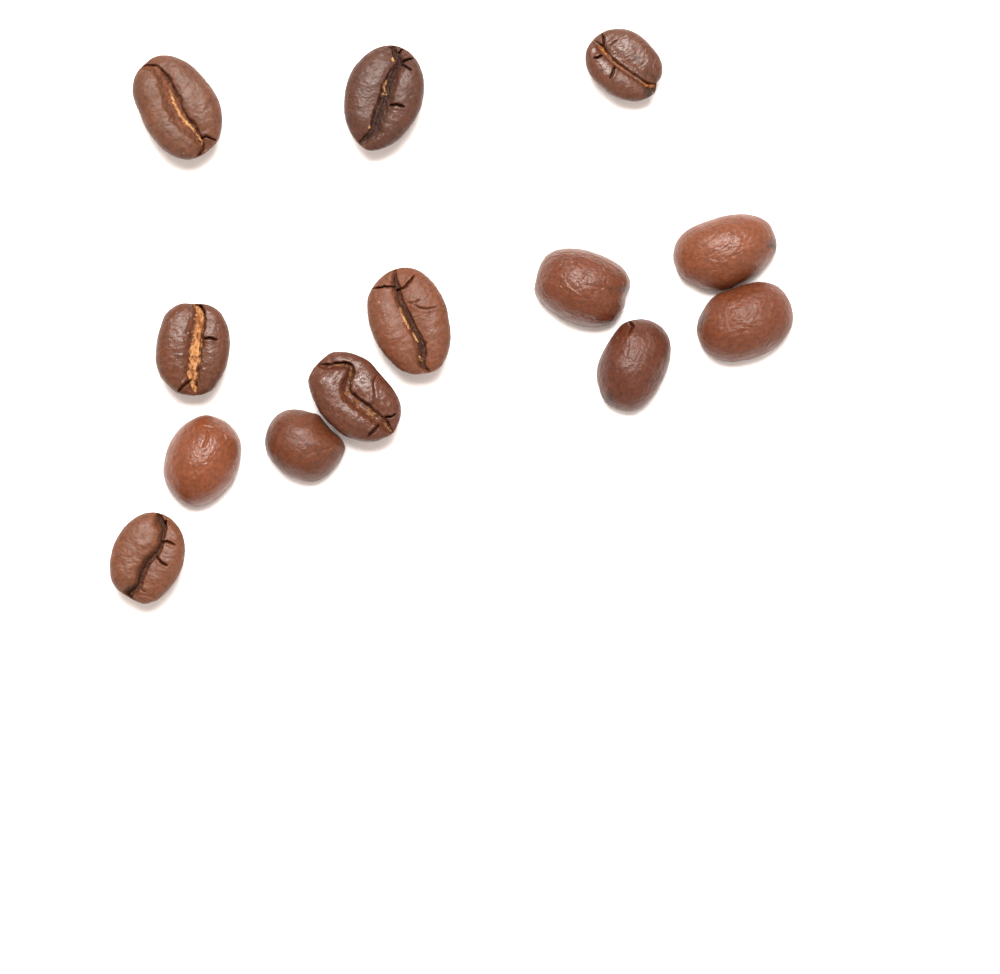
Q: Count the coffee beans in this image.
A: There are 13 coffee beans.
